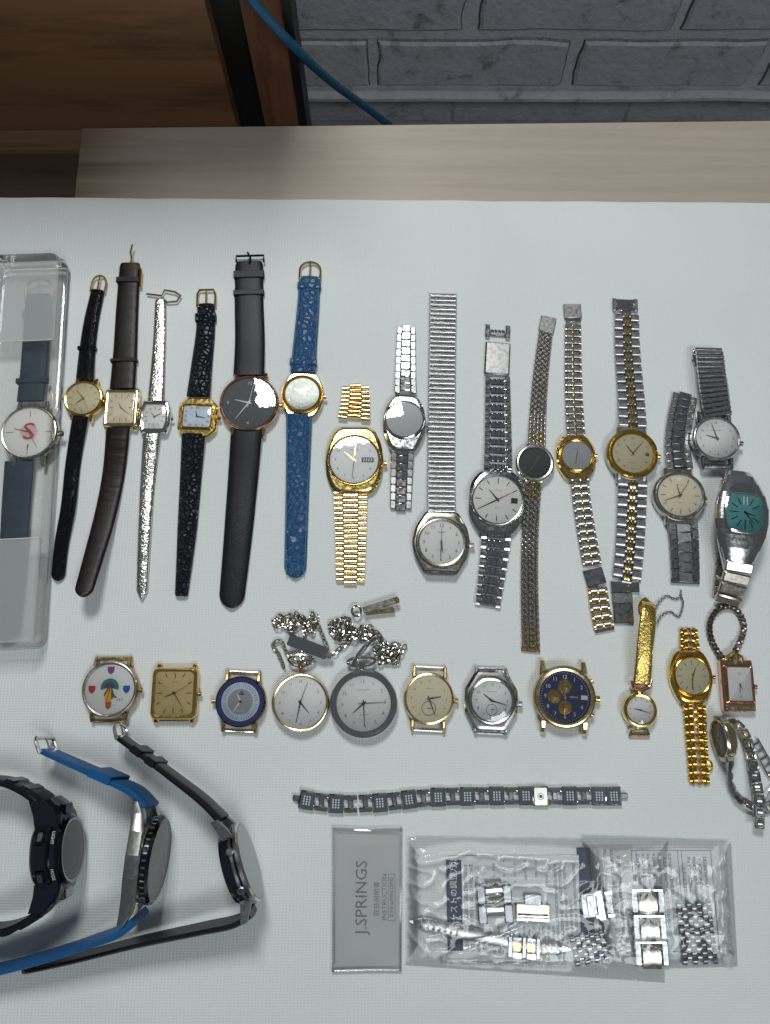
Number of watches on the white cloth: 32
